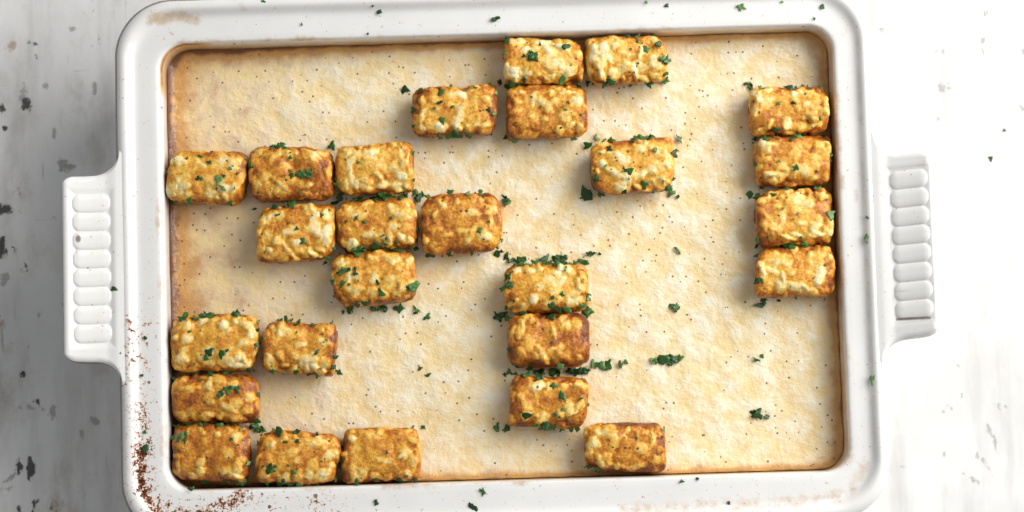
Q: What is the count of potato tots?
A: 26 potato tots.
